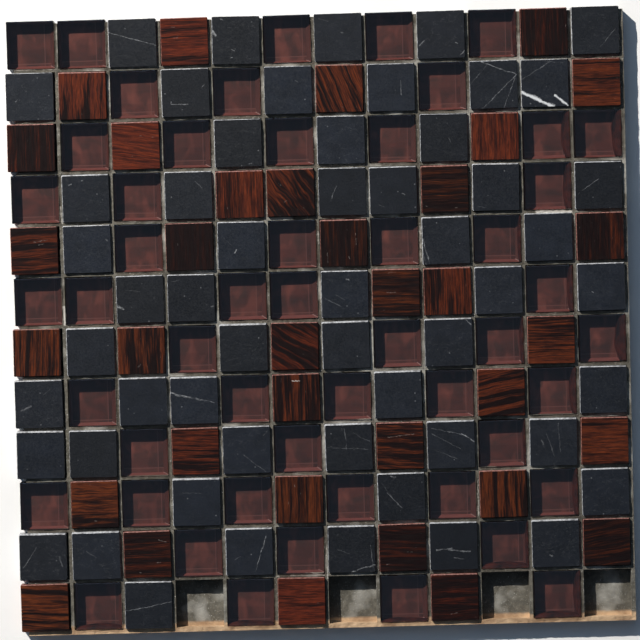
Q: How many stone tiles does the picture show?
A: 54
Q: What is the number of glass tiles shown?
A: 51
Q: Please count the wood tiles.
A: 35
